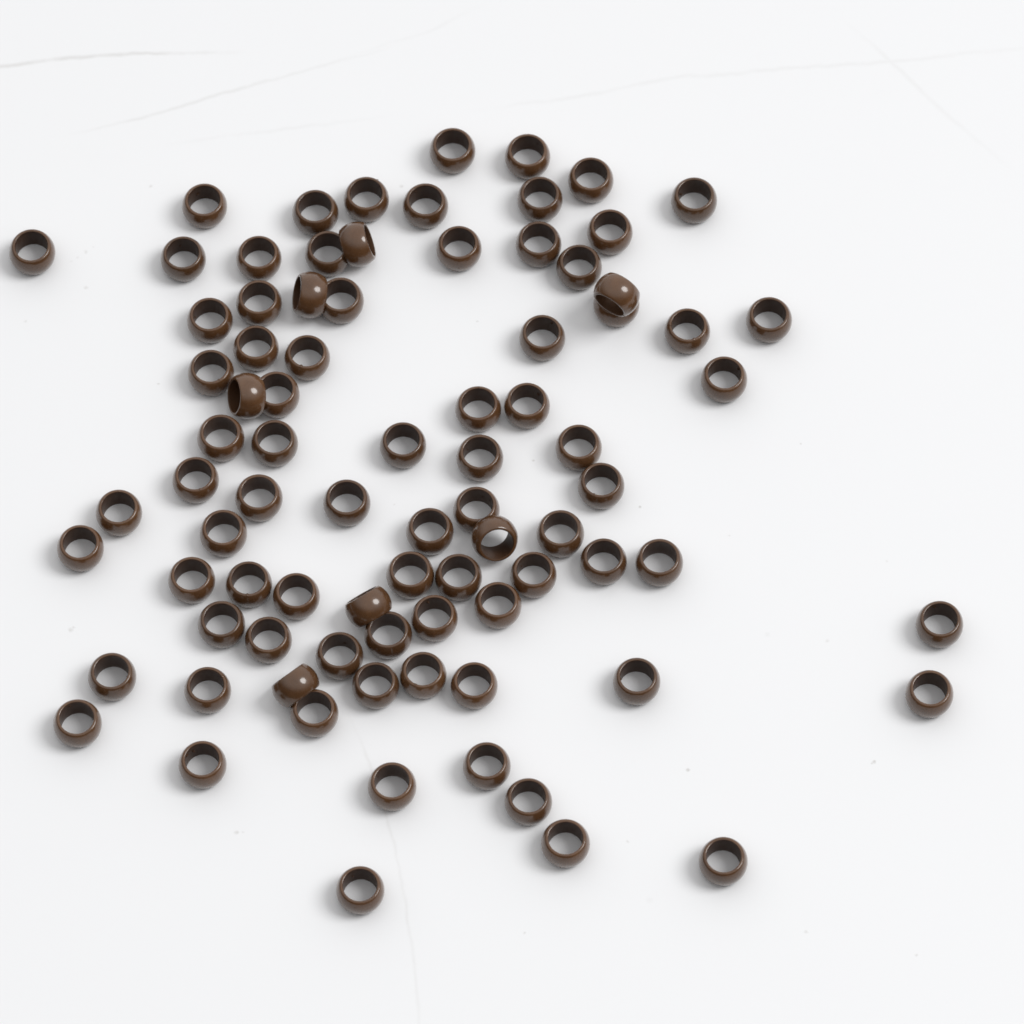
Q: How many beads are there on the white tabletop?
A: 84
